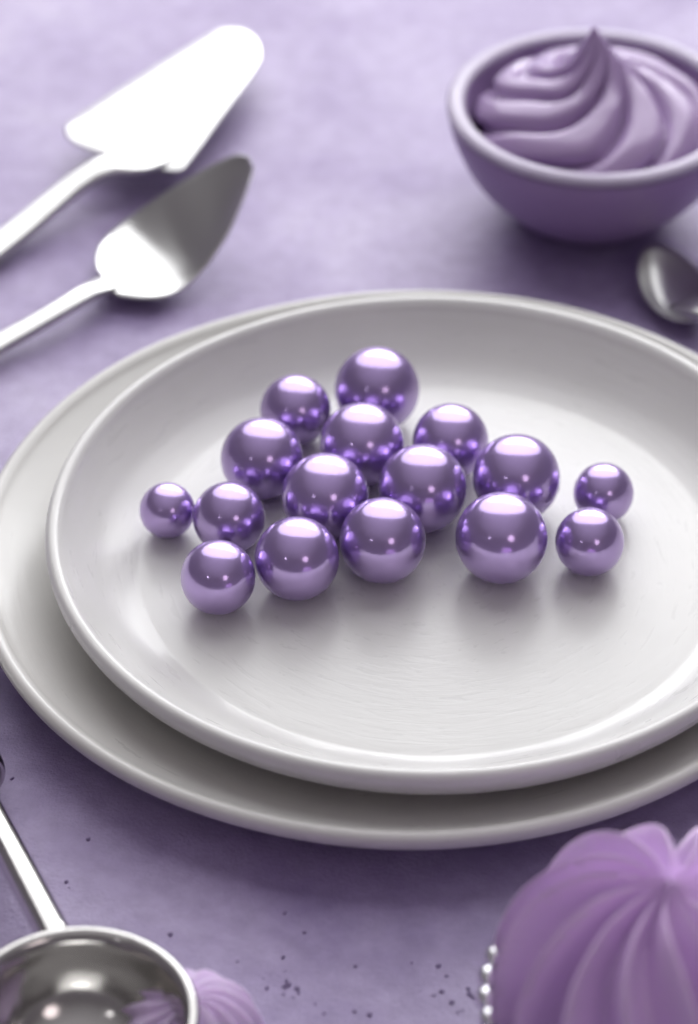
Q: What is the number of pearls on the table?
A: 16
